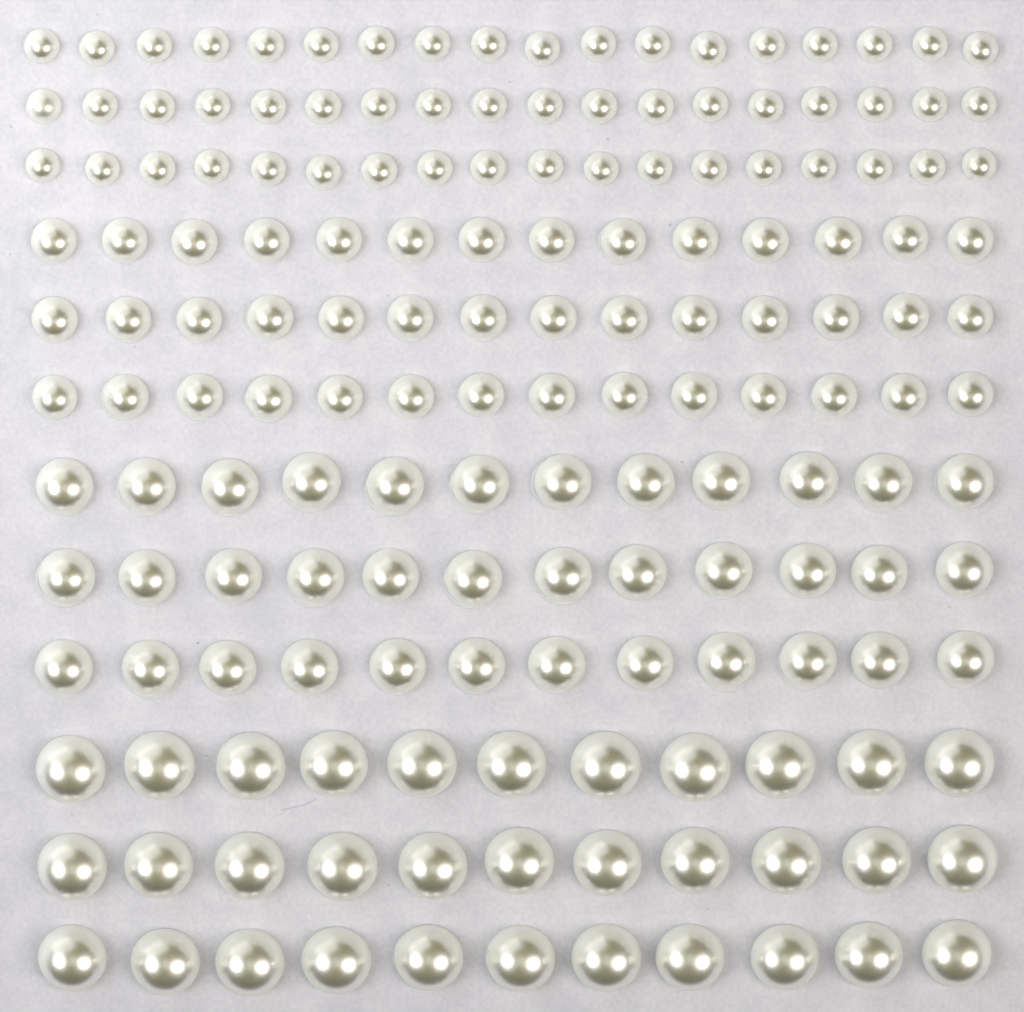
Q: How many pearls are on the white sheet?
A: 165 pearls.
